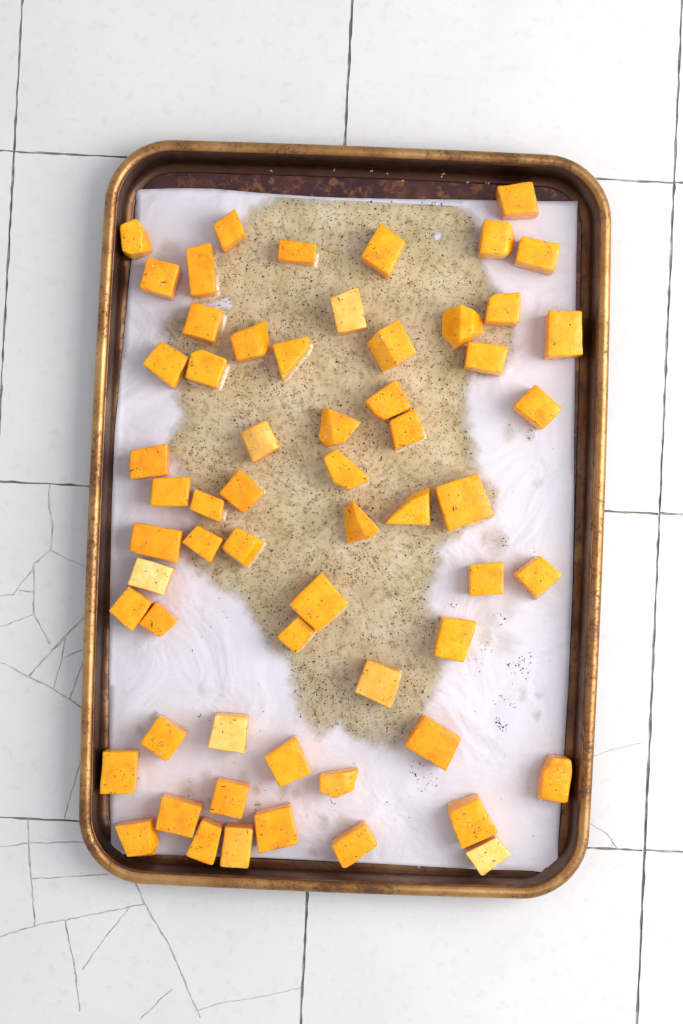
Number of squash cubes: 61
